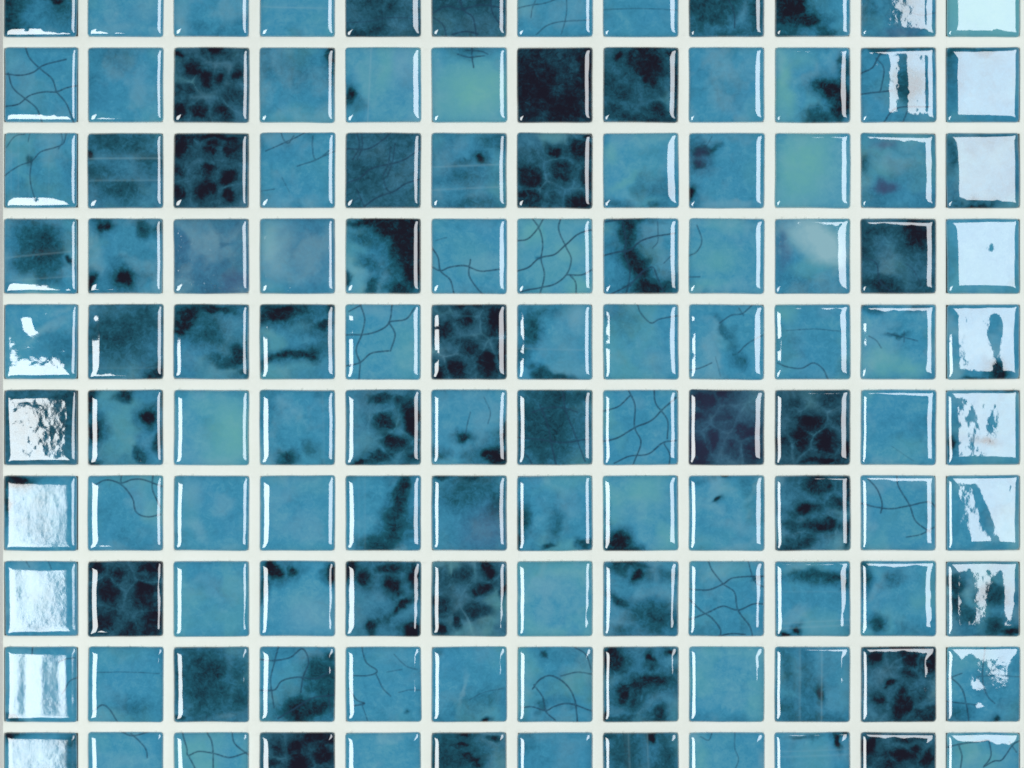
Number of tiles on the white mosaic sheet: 120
